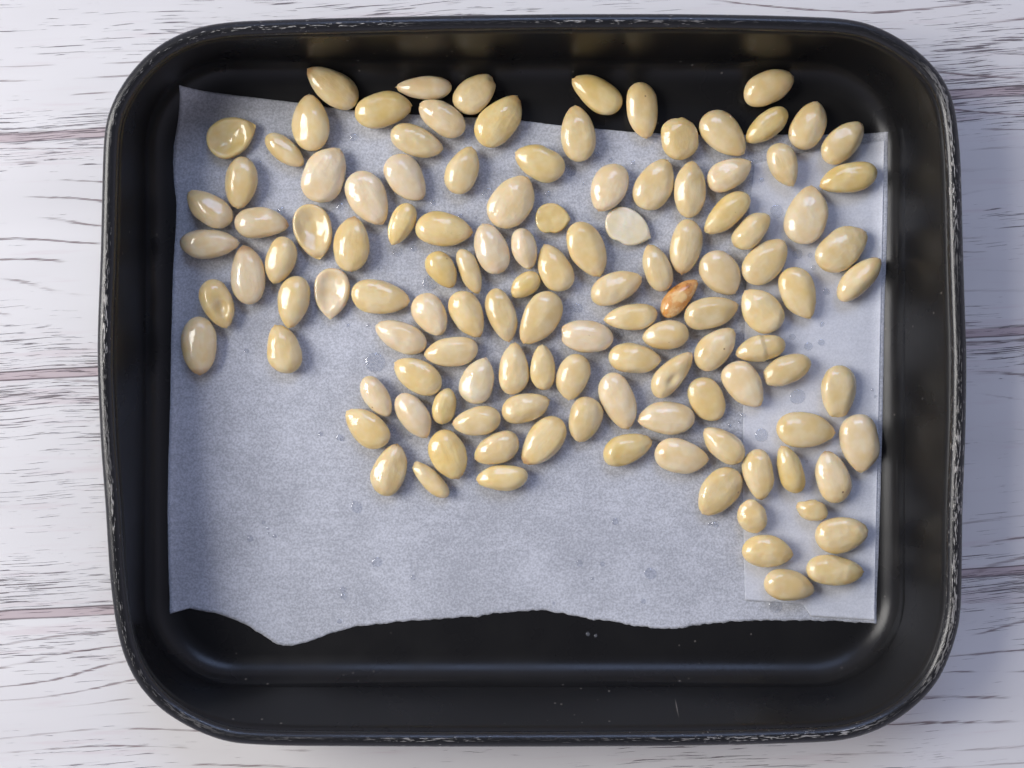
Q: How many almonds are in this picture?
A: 122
